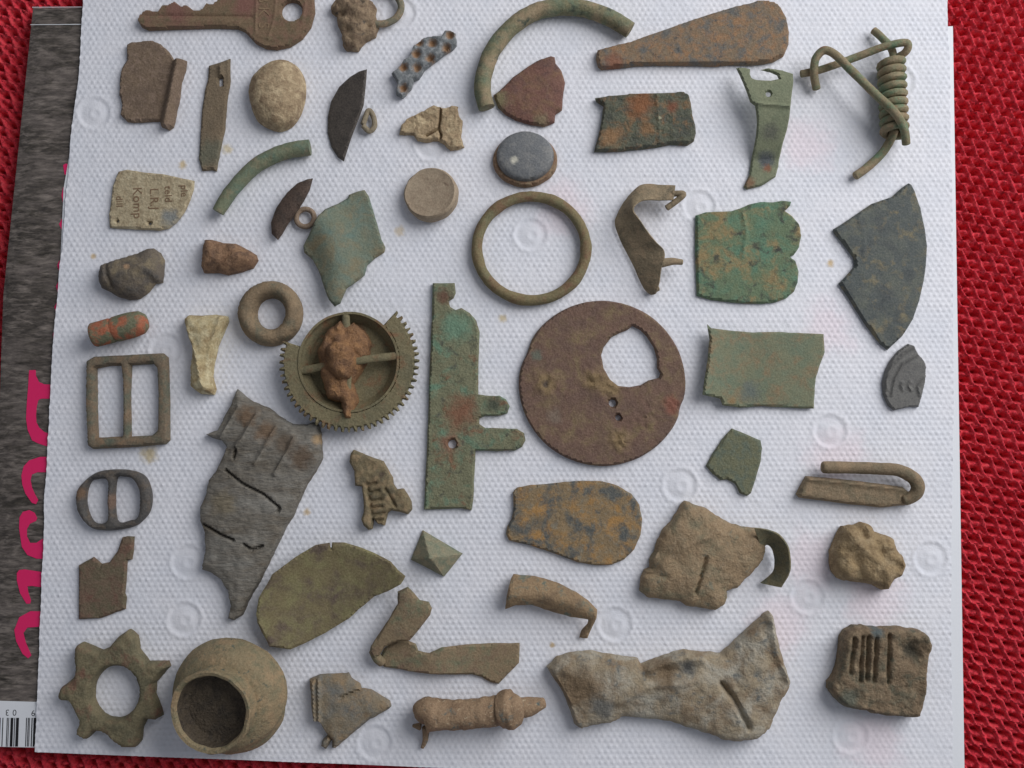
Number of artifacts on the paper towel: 54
